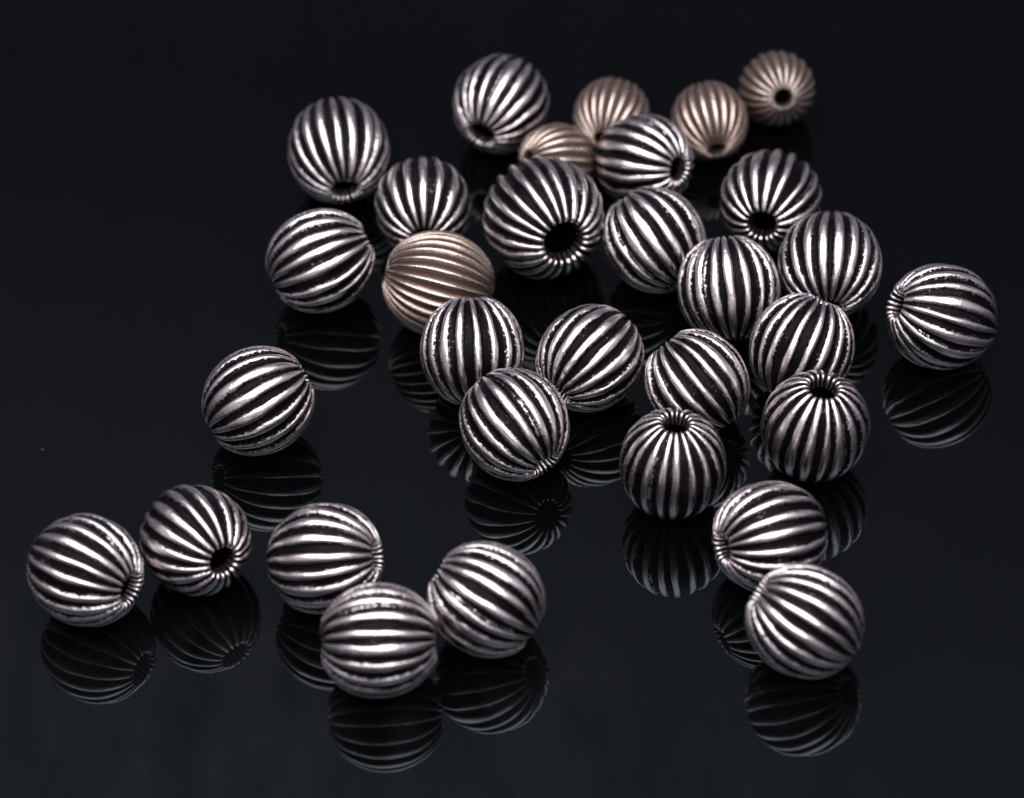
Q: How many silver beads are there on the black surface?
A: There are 26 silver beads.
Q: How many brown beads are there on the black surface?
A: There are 5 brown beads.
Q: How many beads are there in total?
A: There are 31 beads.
